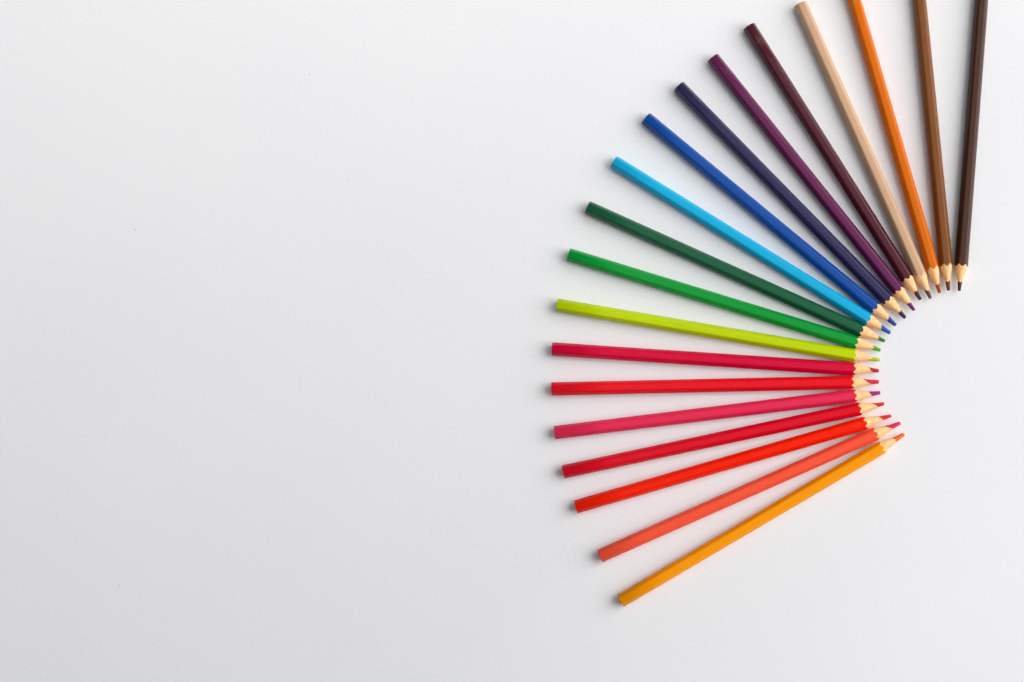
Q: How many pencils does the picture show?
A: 19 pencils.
